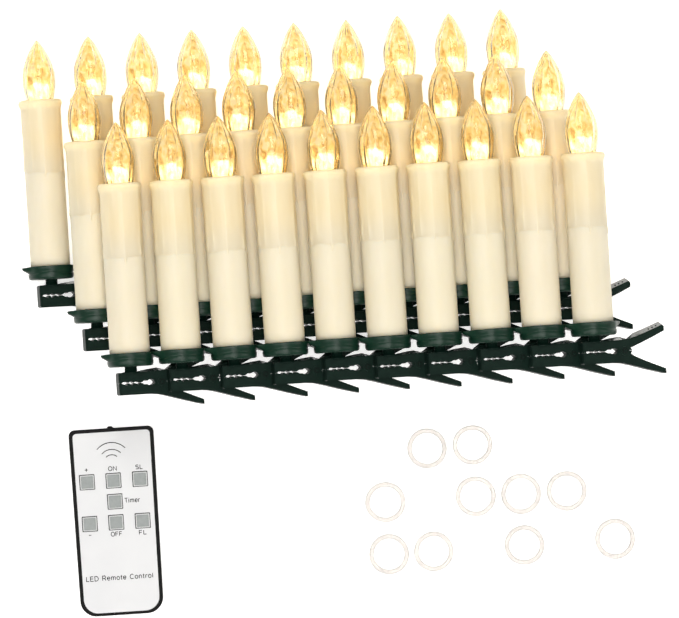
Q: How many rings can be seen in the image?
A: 10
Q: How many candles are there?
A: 30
